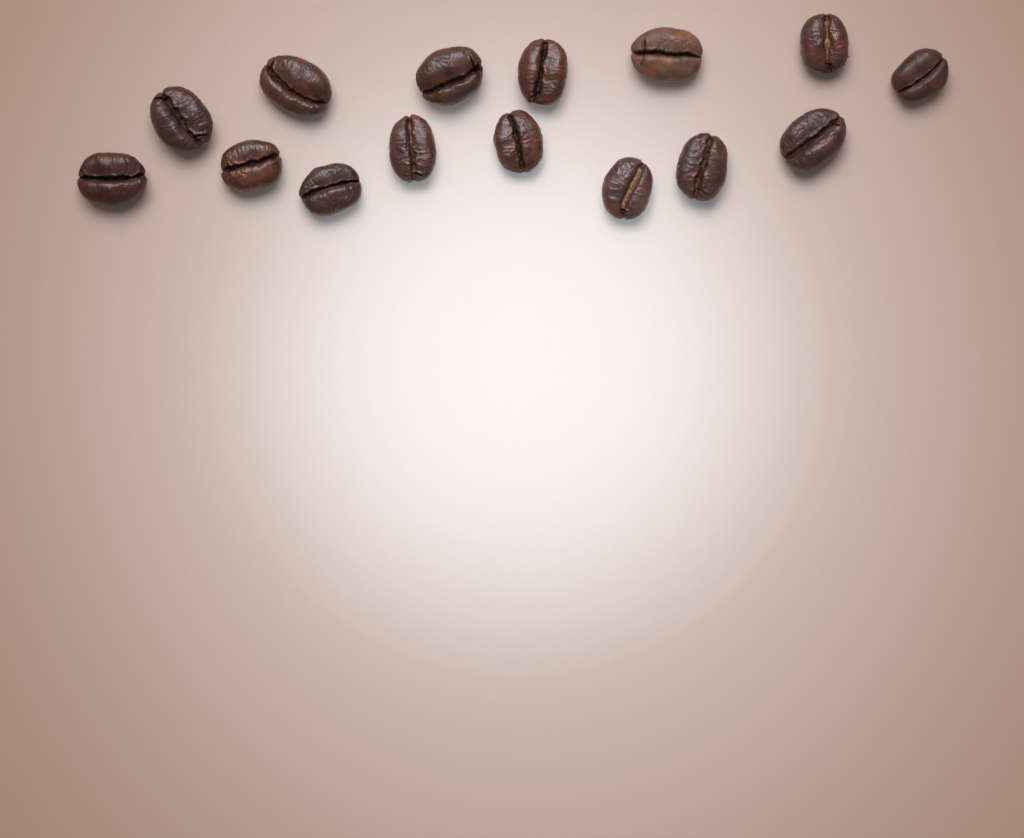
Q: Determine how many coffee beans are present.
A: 15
